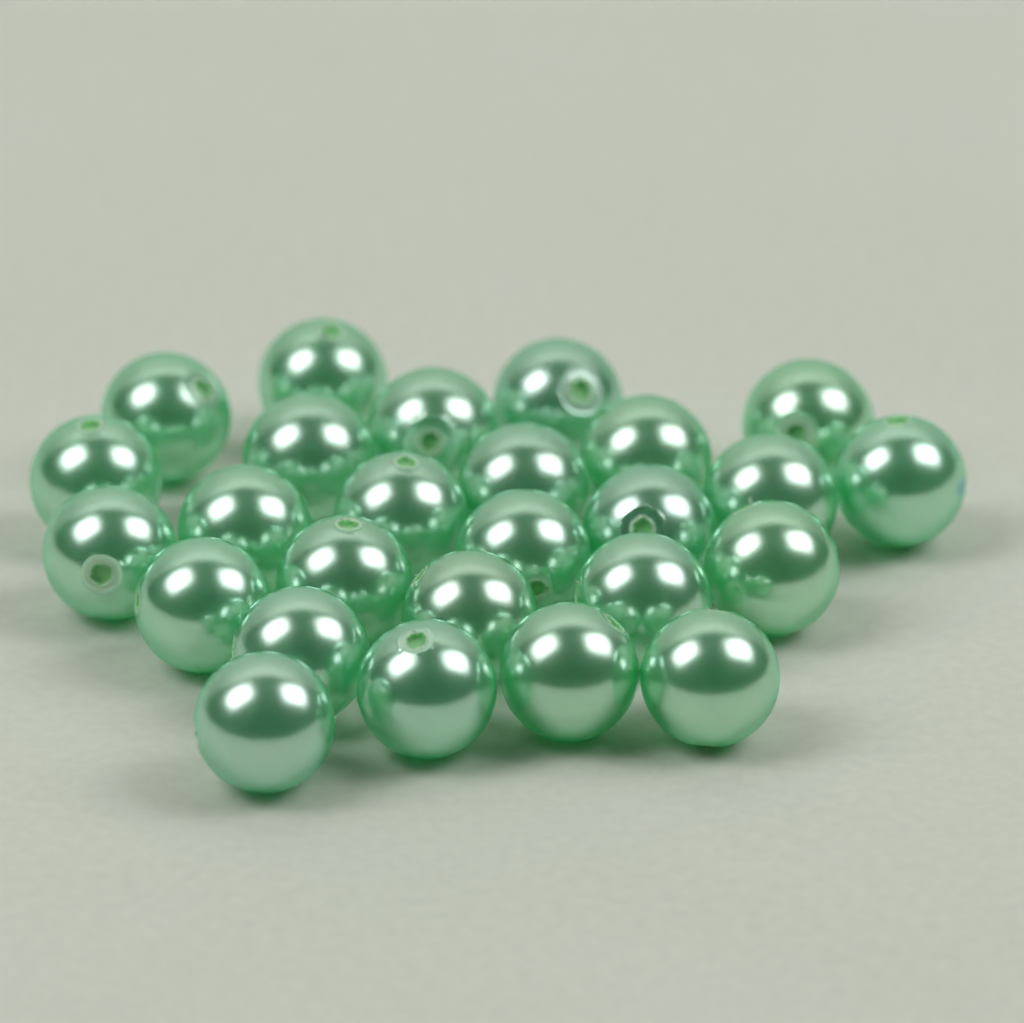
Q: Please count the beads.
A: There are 26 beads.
